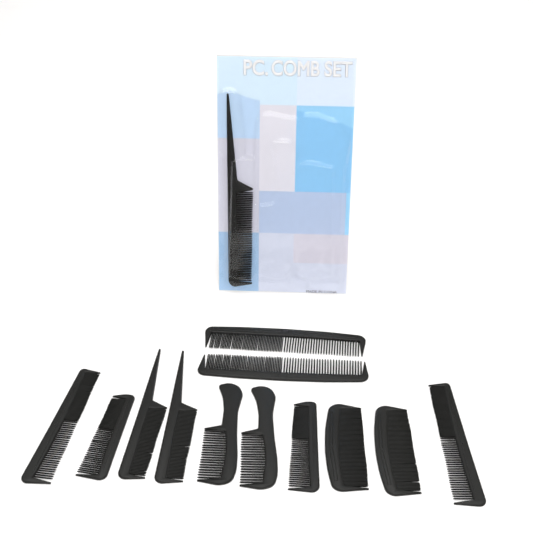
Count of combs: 13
